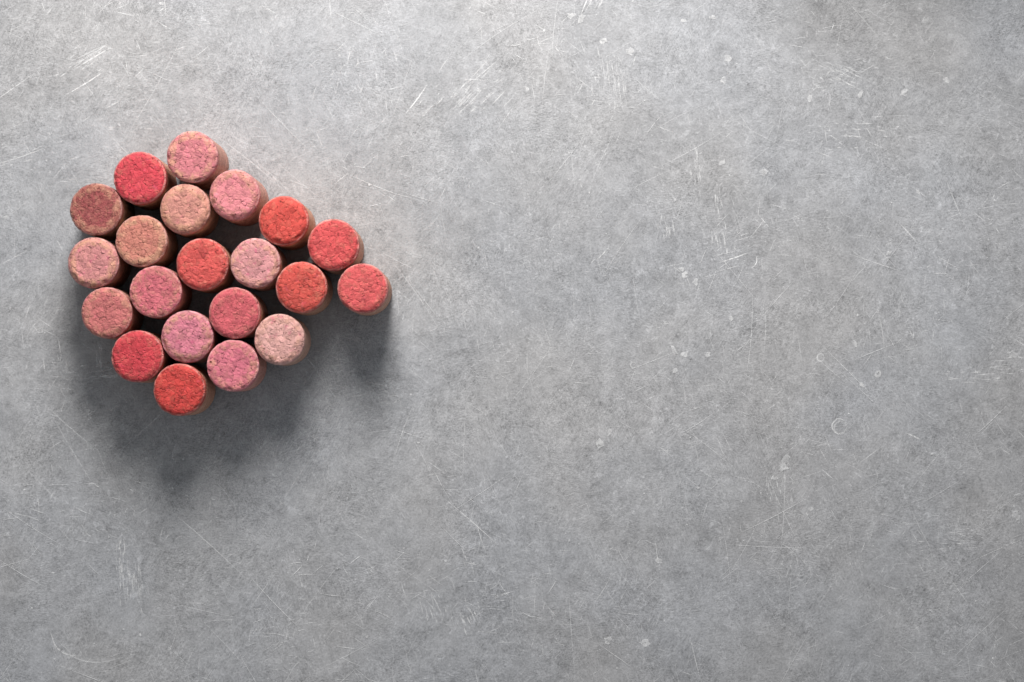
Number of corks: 21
